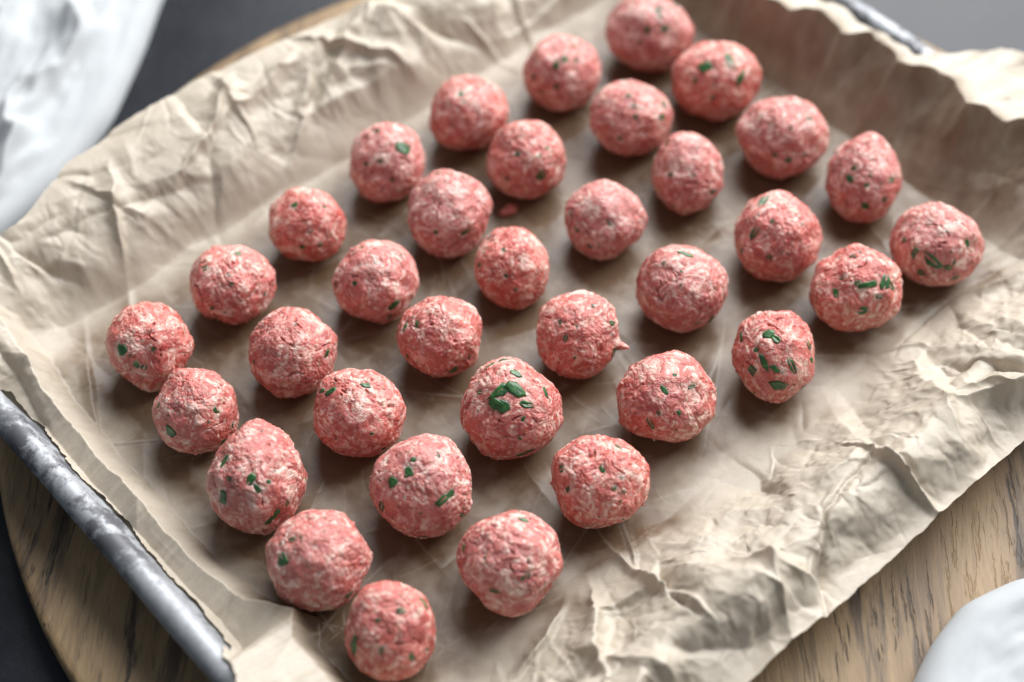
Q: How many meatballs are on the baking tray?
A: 35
